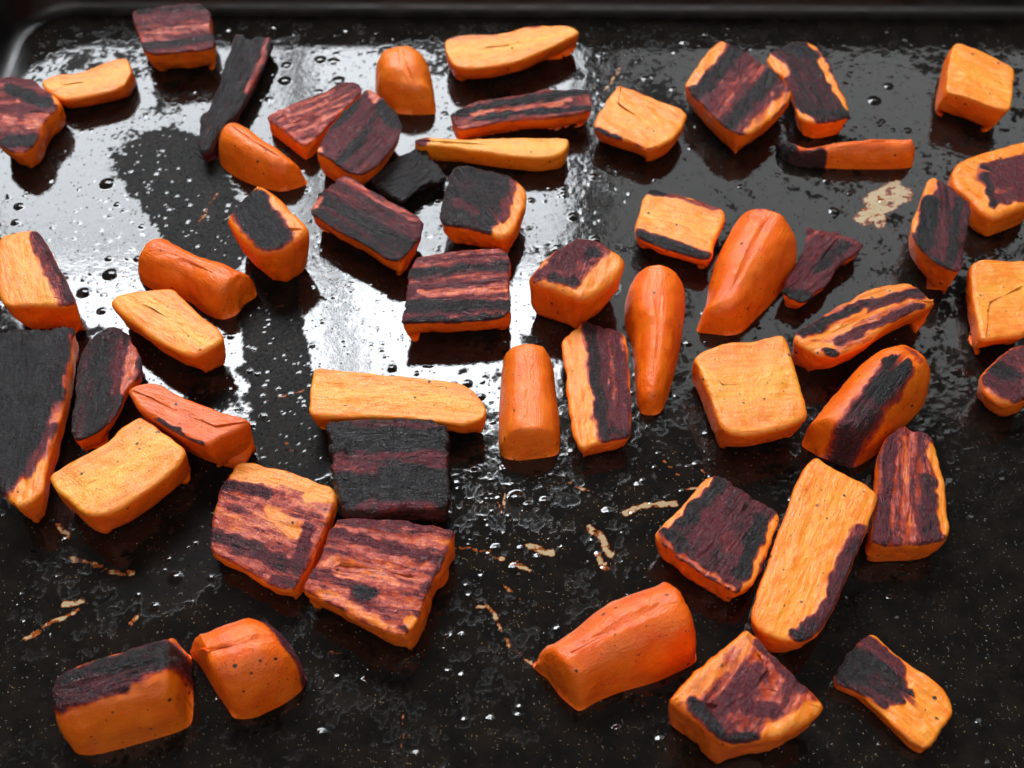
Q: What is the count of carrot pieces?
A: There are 54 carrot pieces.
